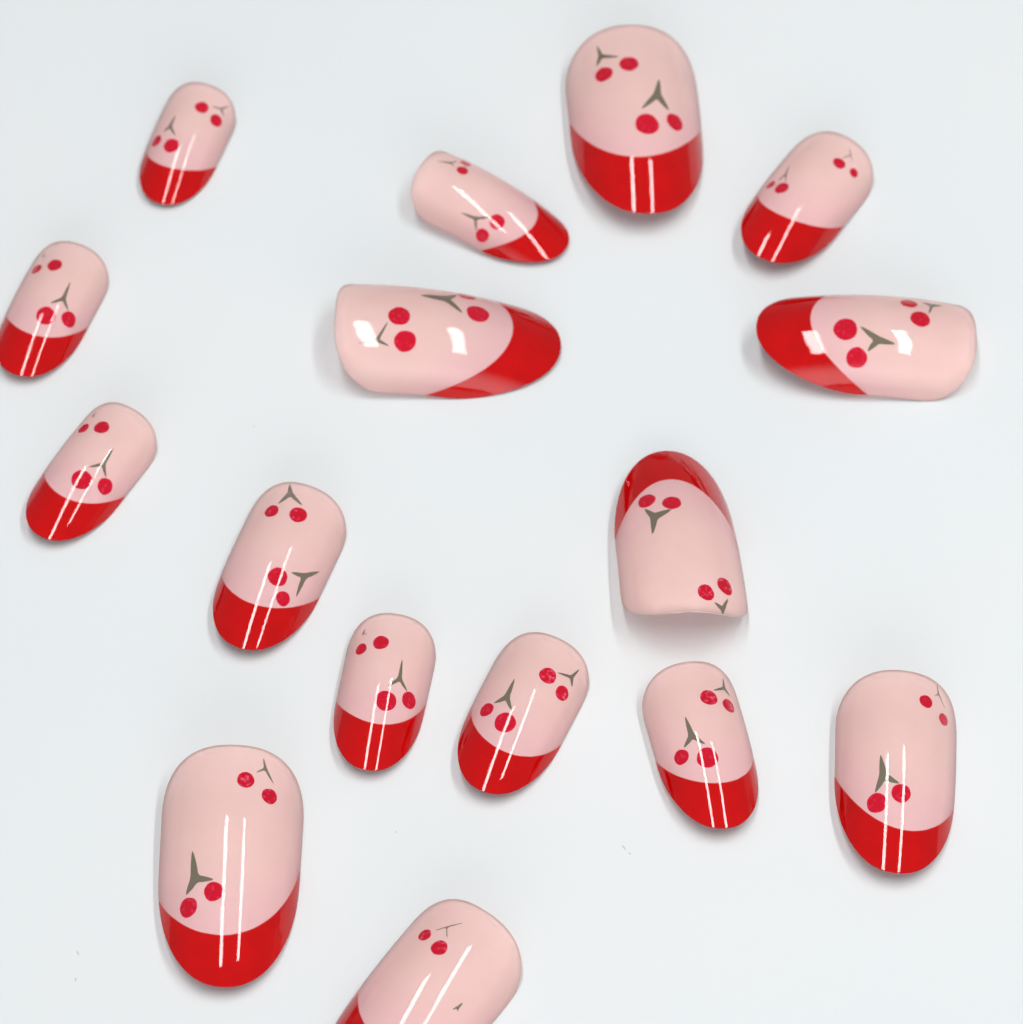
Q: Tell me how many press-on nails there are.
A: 16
